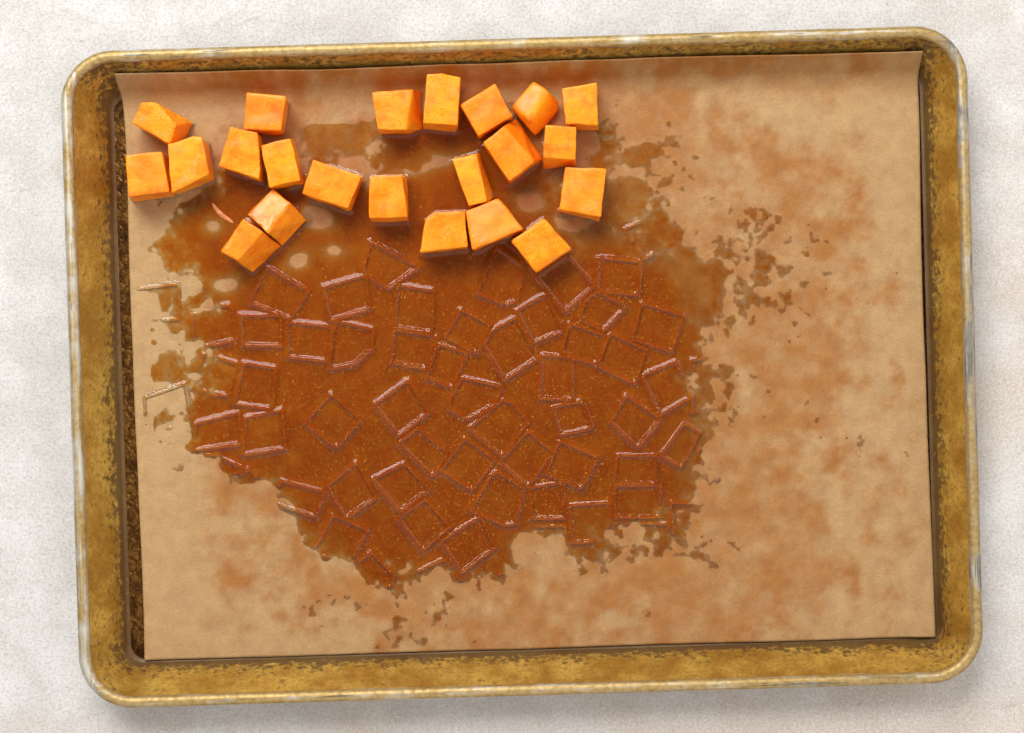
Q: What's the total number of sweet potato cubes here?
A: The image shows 22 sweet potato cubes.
